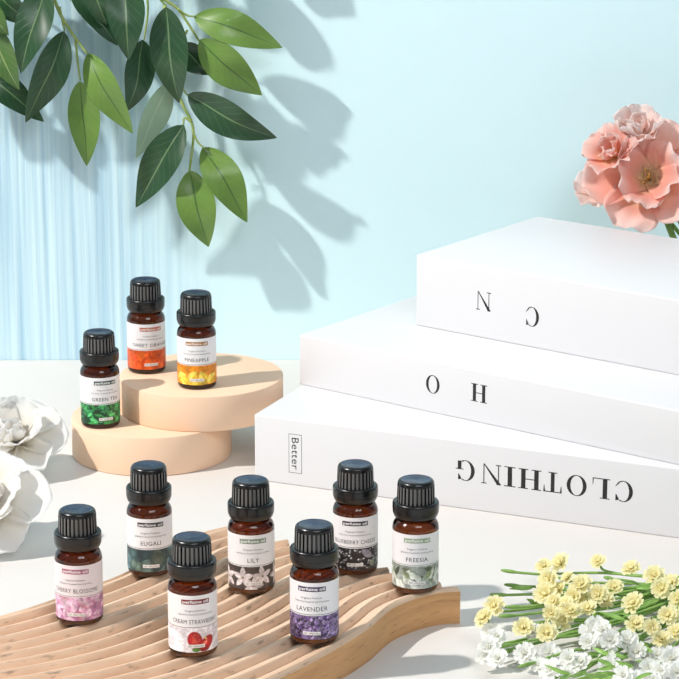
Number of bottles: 10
